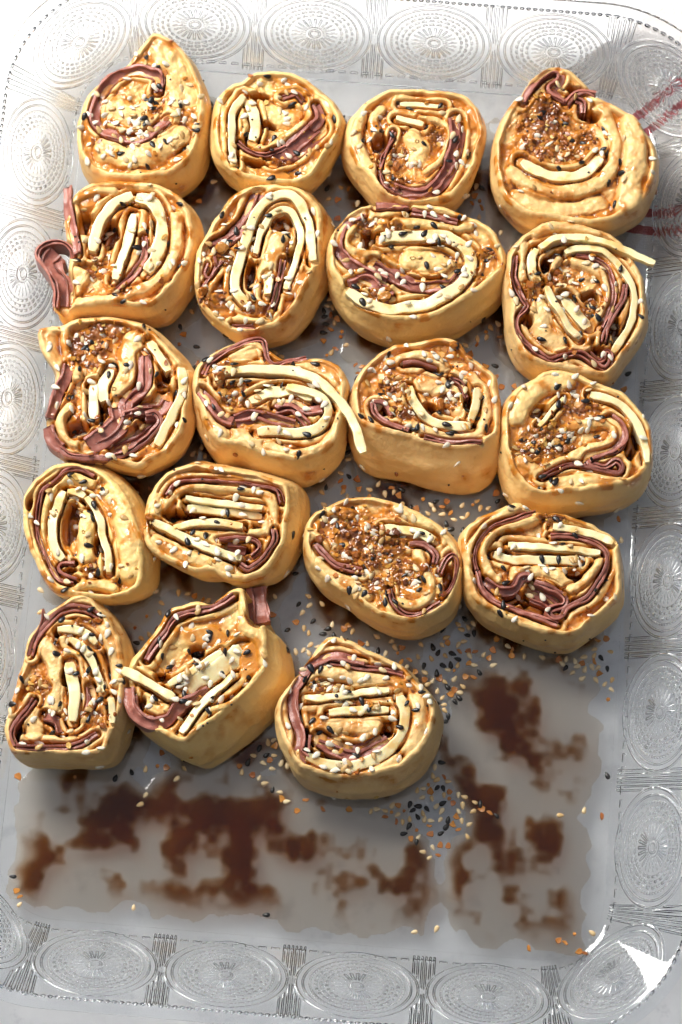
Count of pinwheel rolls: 19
